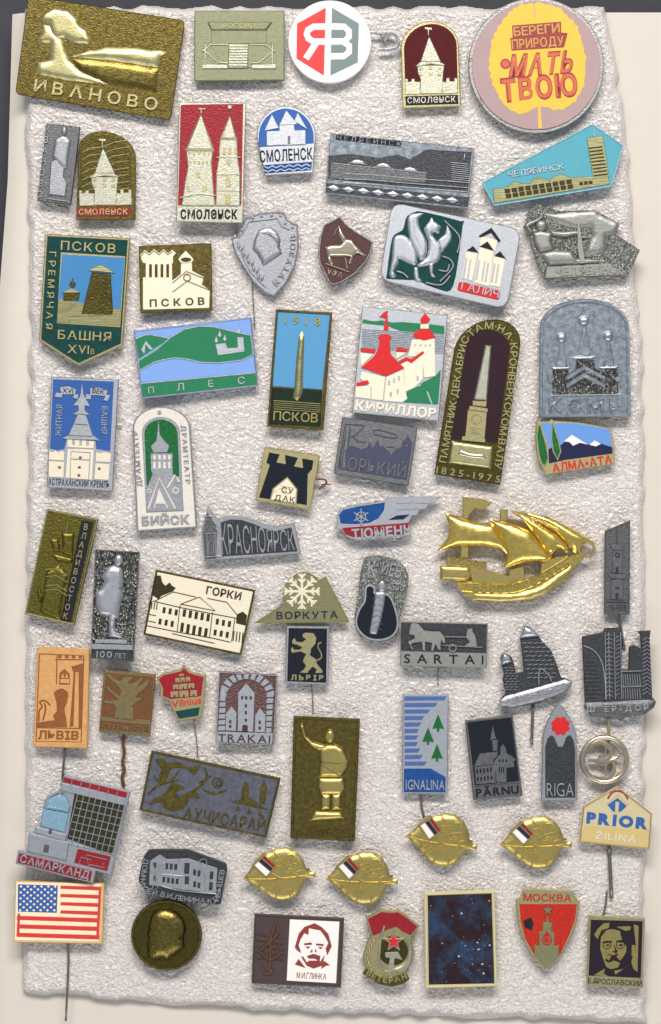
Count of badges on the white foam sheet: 64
